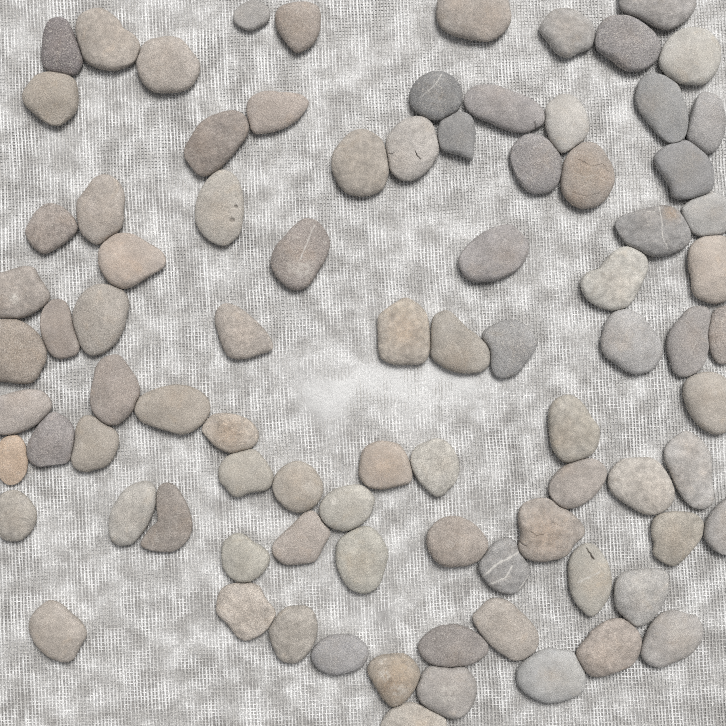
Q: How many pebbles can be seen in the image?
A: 87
